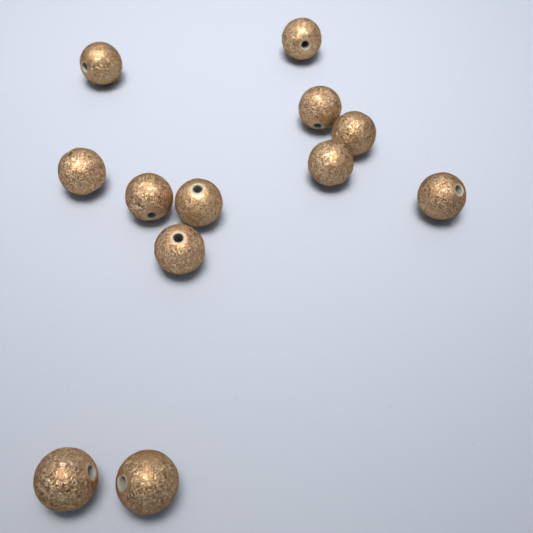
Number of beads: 12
